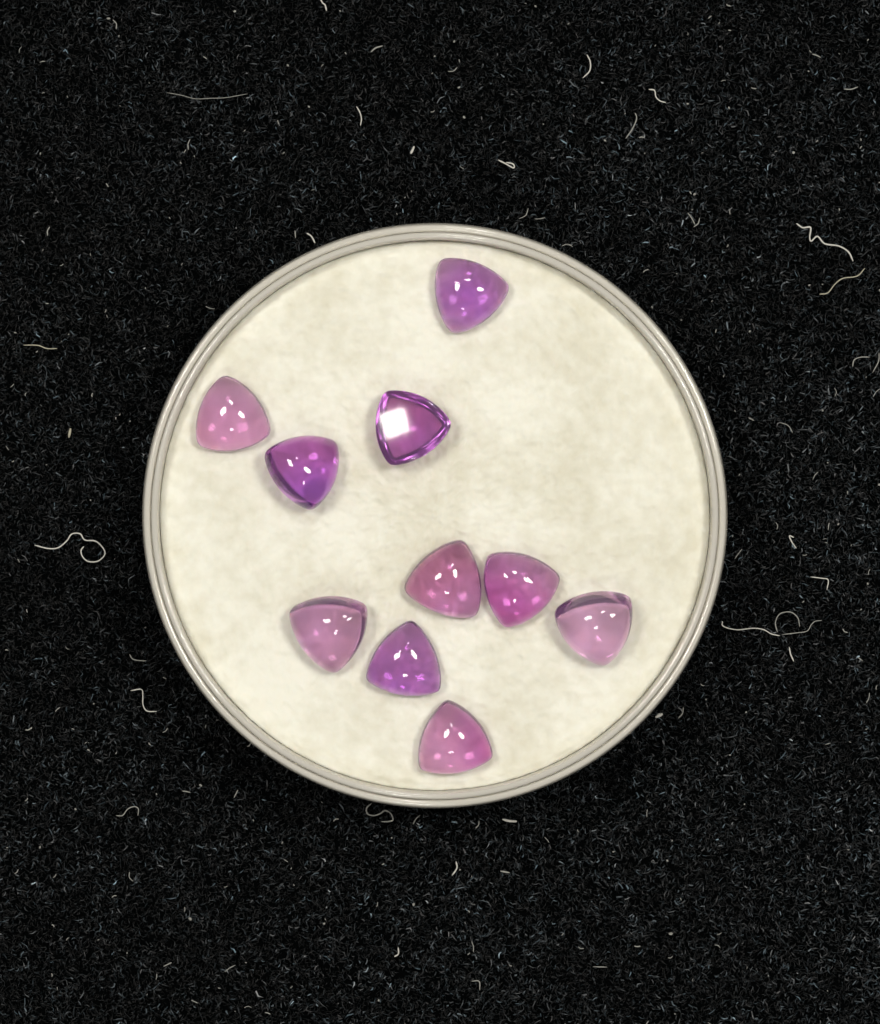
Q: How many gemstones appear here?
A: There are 10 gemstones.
